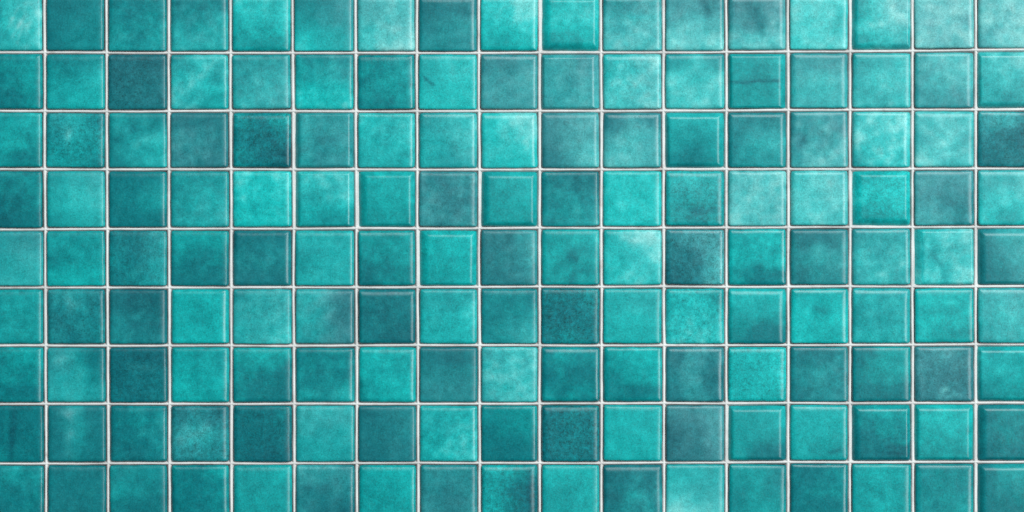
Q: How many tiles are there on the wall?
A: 153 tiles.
